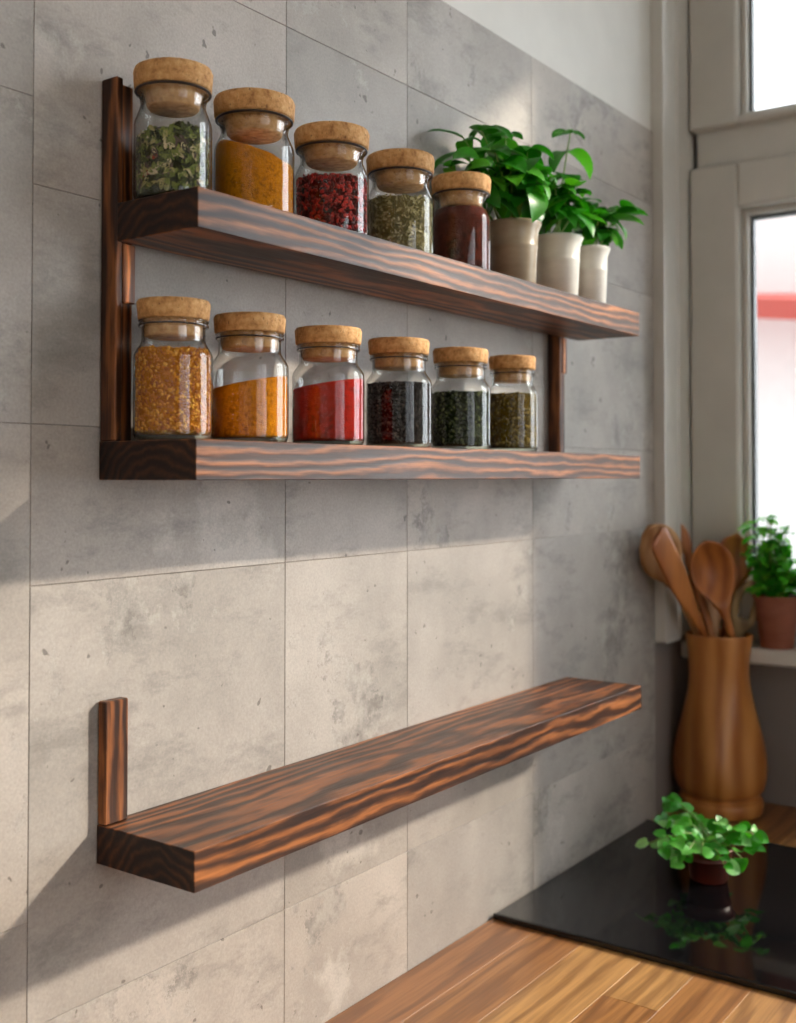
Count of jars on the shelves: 11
